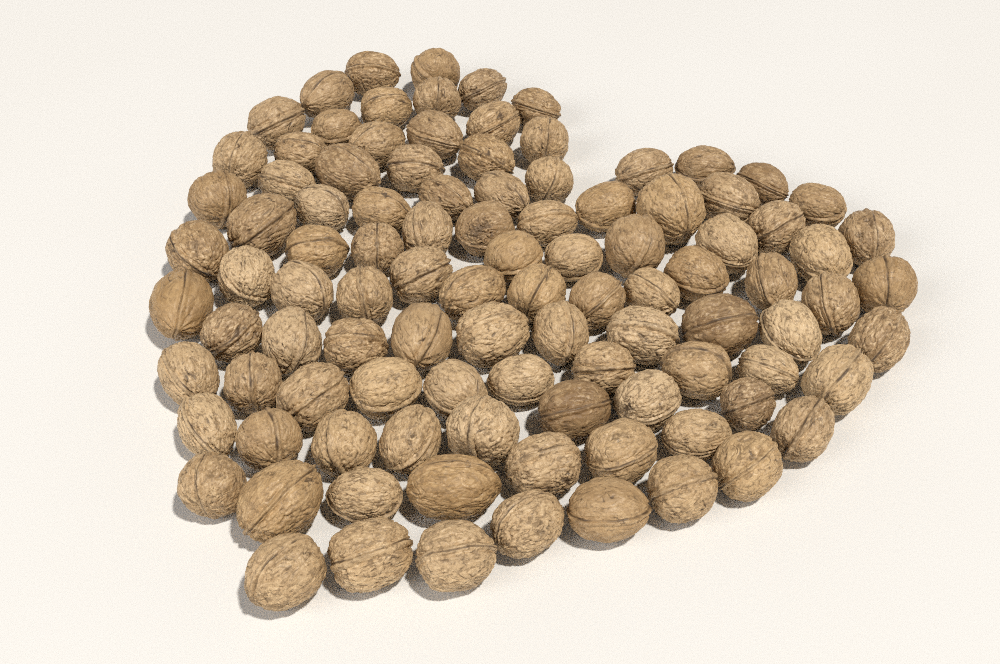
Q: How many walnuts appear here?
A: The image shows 102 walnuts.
